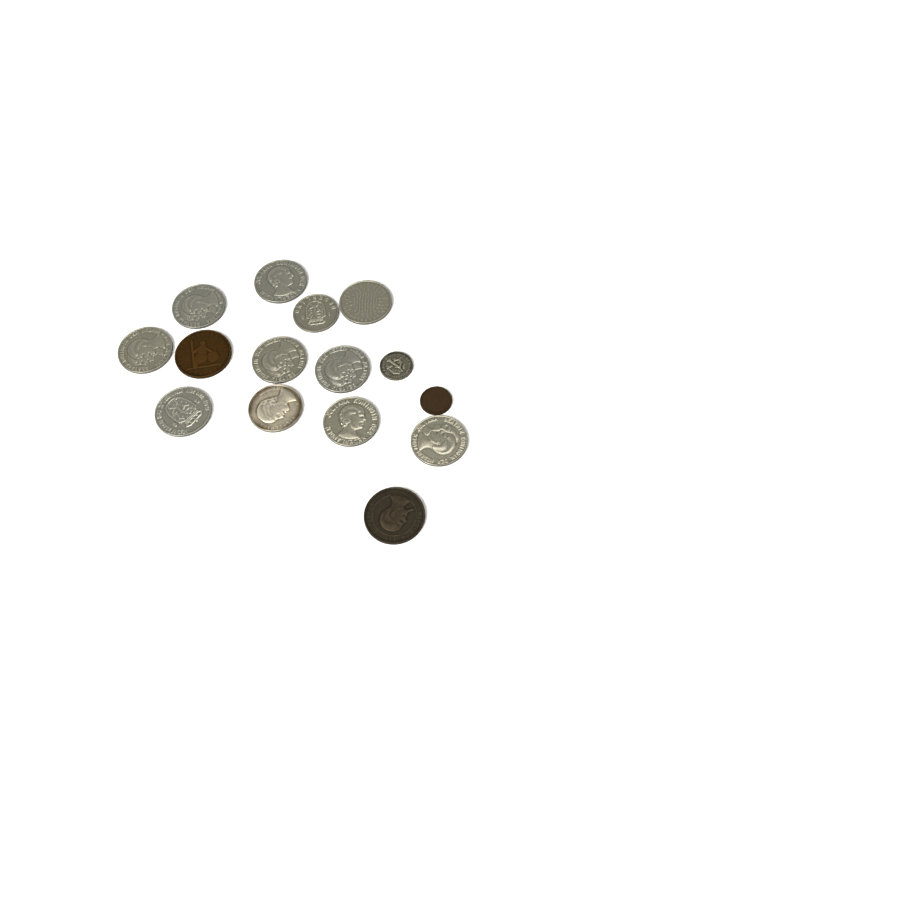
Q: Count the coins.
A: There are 15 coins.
